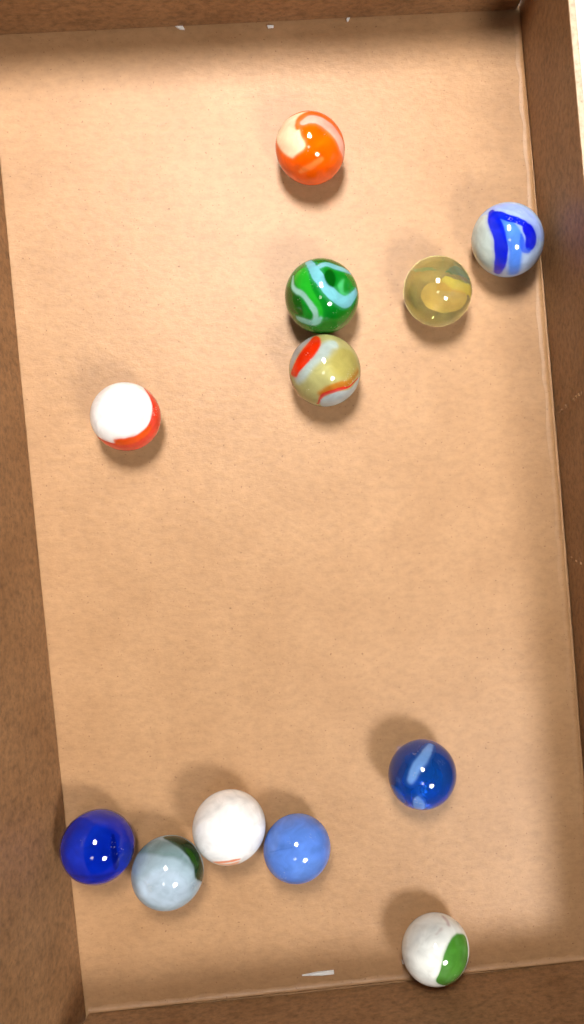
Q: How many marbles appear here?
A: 12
